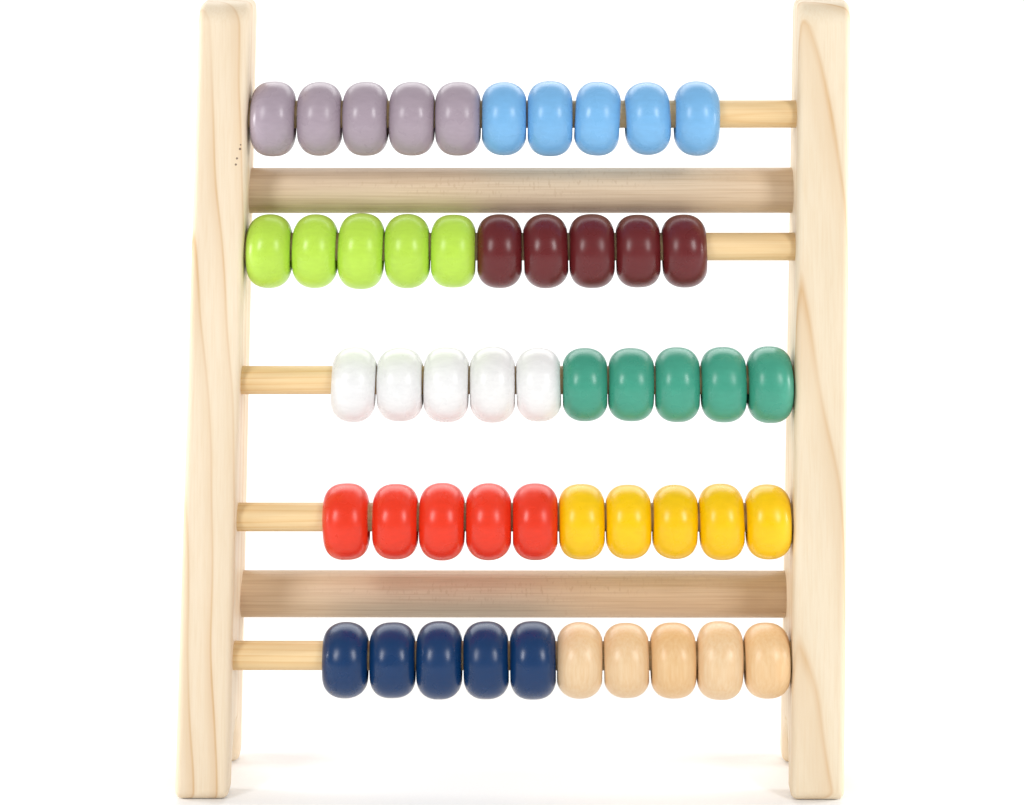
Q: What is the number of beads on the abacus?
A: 50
